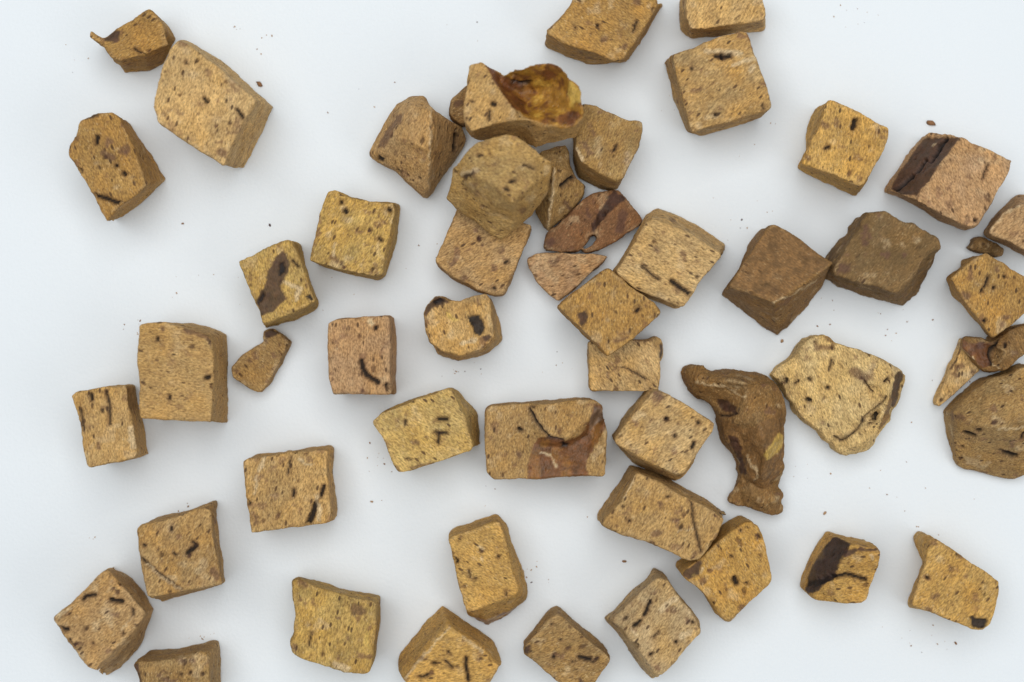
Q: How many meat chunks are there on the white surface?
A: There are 53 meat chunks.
